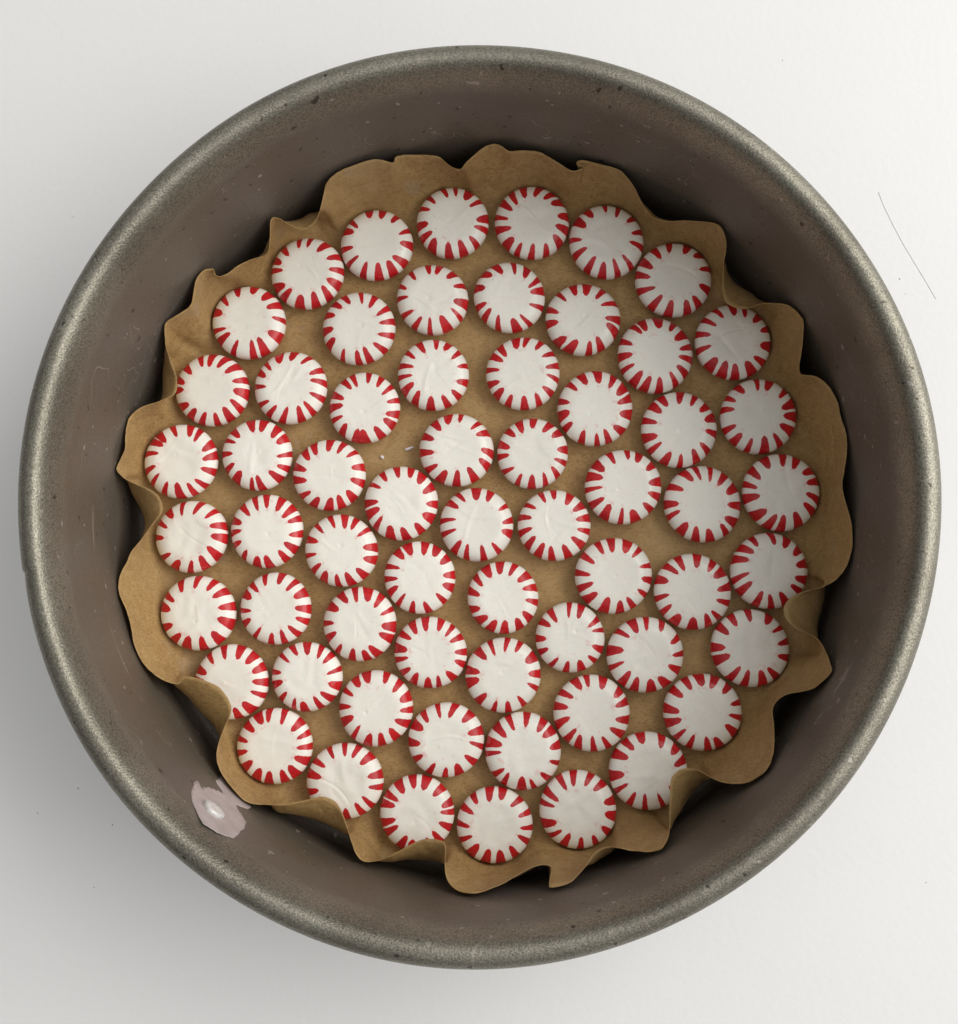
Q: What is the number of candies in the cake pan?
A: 61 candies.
